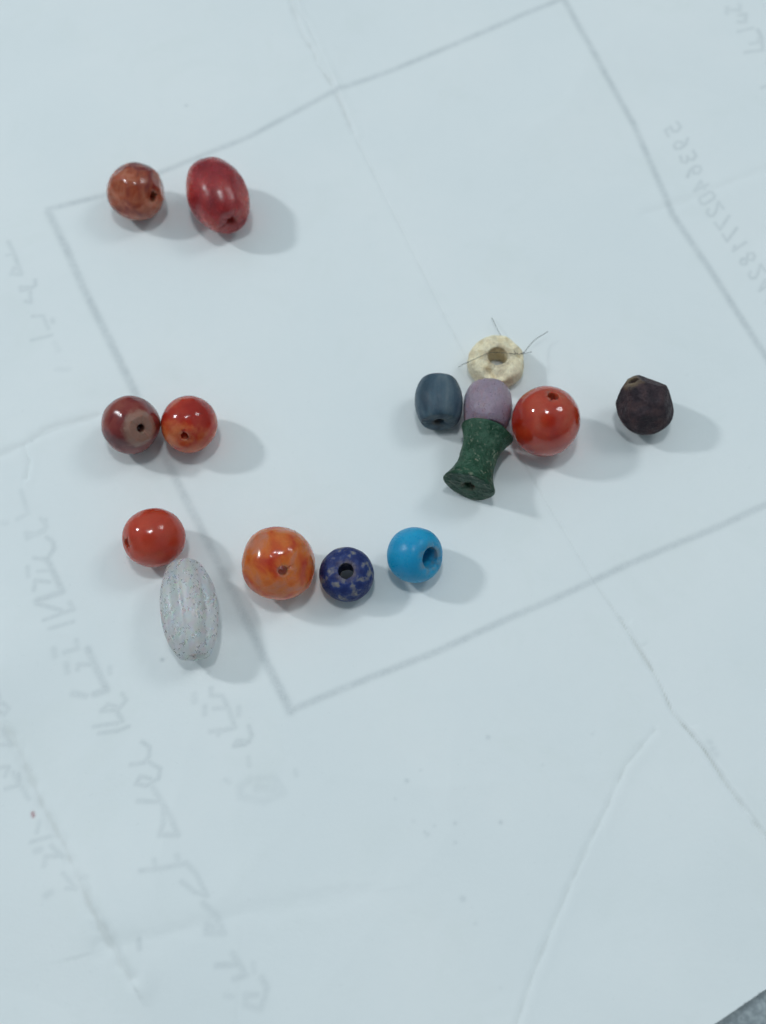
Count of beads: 15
